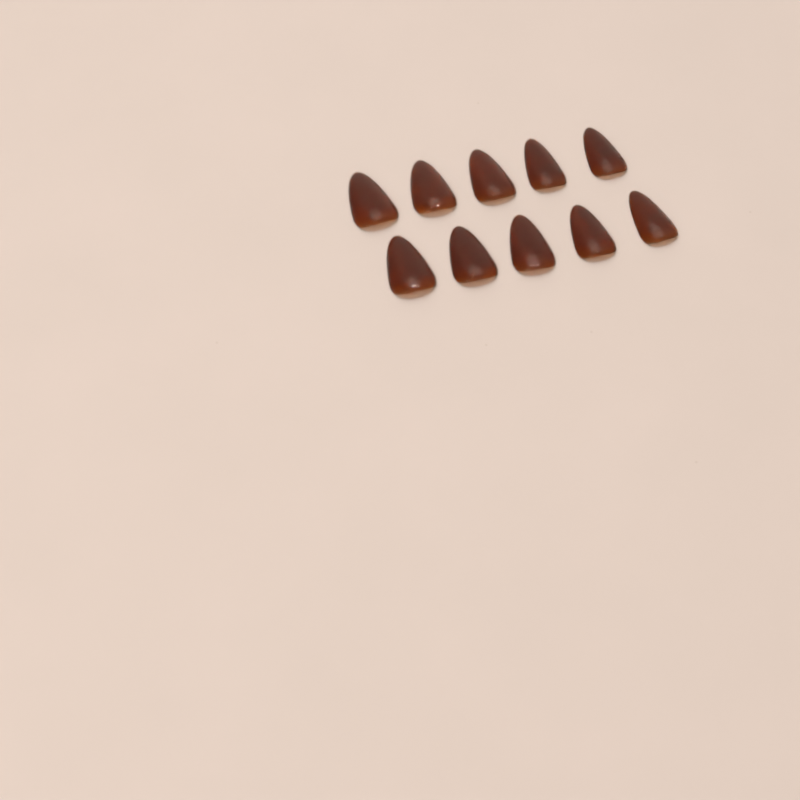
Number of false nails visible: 10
